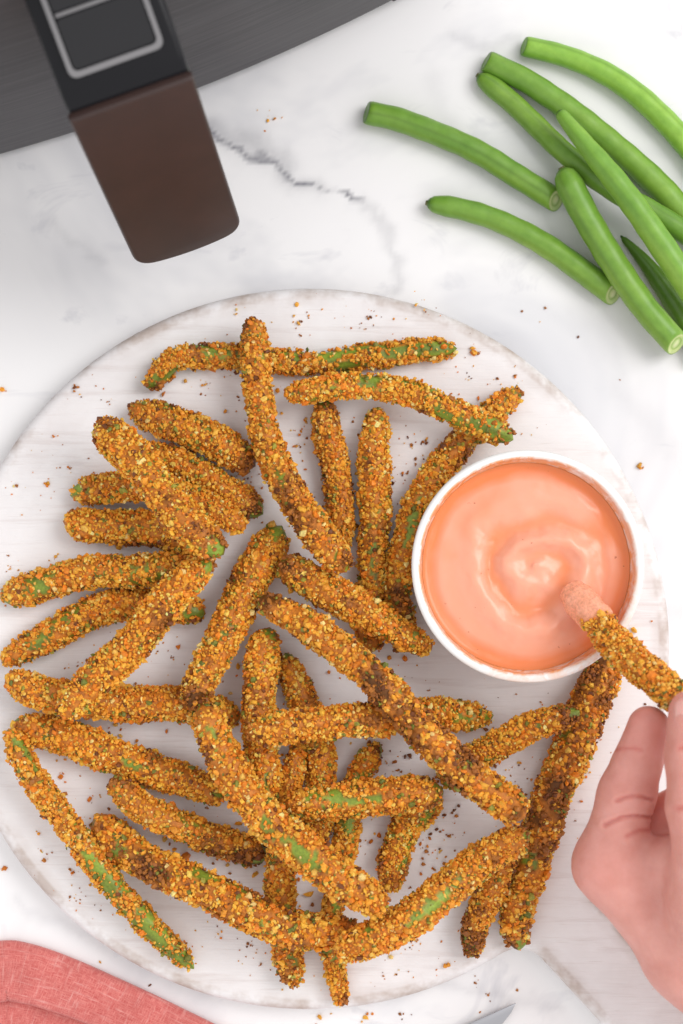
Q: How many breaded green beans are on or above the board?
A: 35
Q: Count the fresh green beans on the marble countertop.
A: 8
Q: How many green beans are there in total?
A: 43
